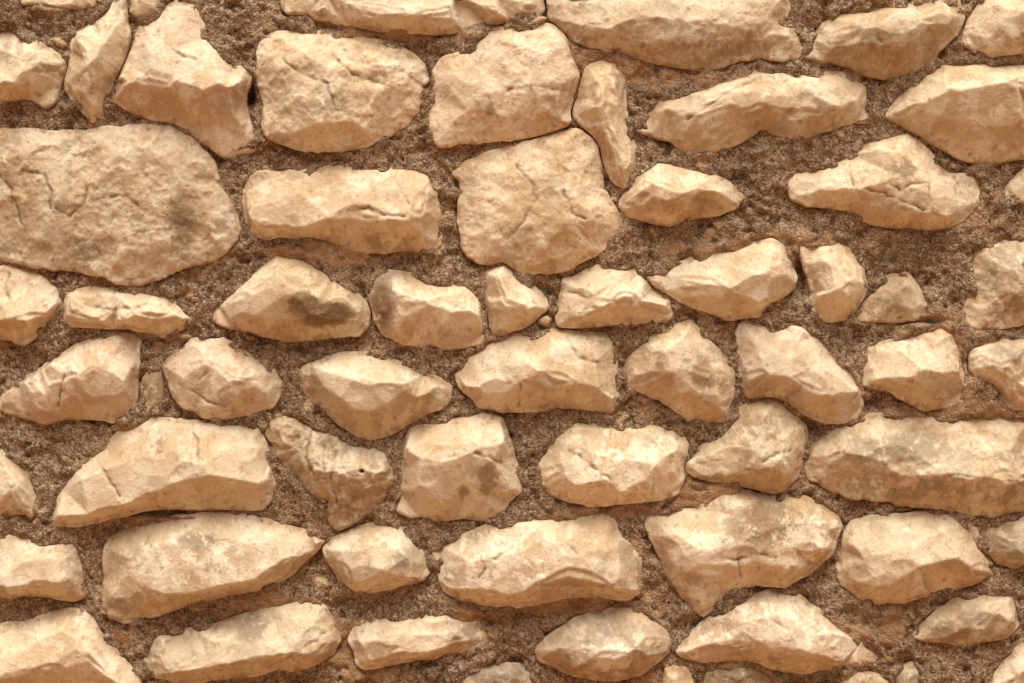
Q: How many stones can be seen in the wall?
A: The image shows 65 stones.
